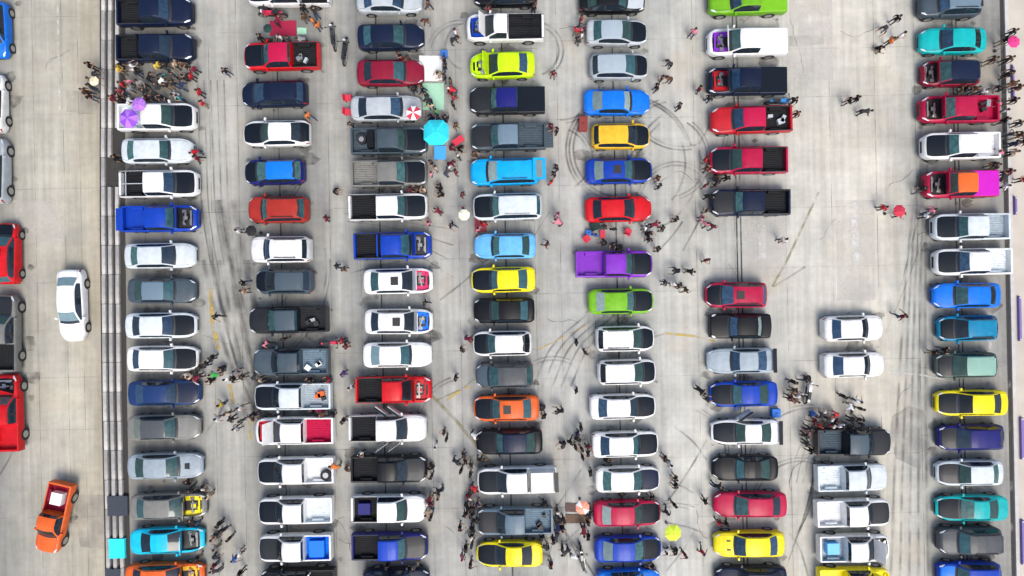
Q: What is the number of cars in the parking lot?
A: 81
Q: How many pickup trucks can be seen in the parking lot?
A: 49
